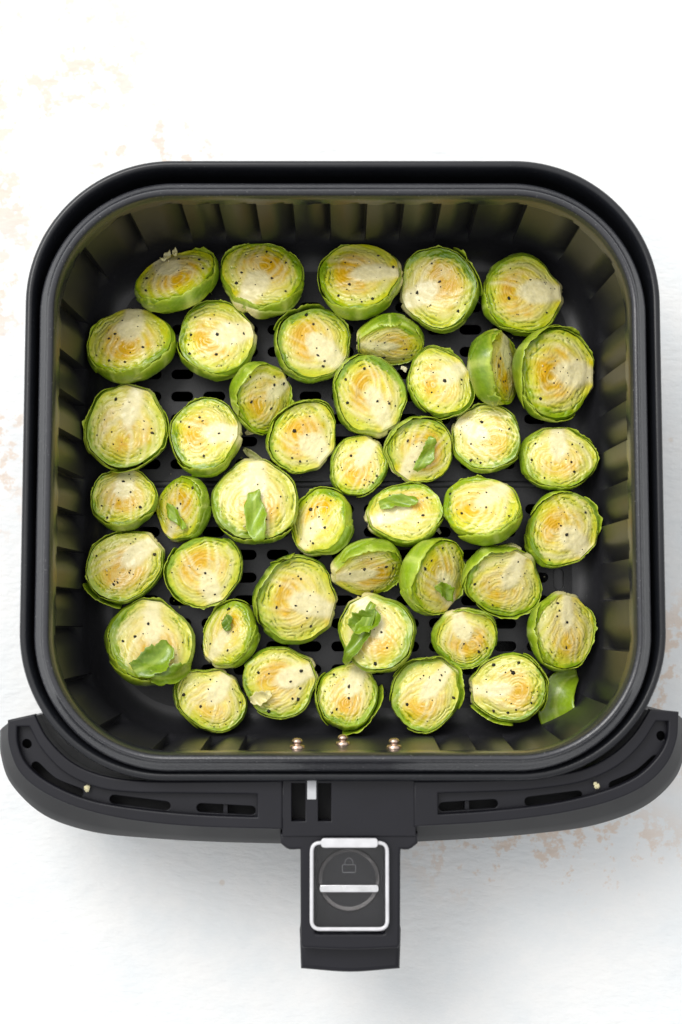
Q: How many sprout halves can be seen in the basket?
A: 44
